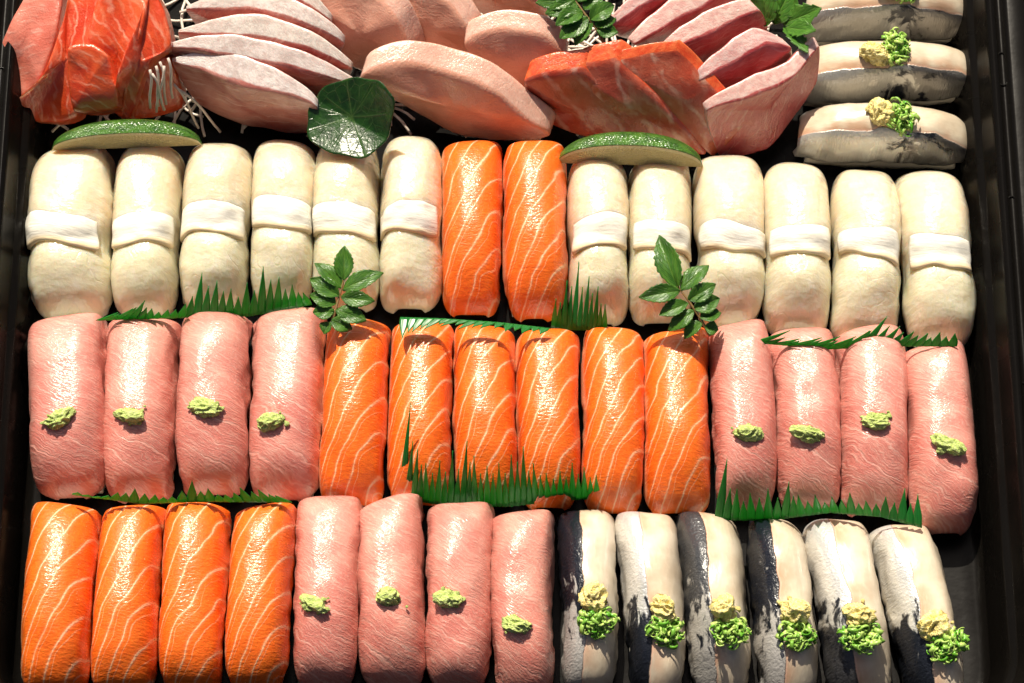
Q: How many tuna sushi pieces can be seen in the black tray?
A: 12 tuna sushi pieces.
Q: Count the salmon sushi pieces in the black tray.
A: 12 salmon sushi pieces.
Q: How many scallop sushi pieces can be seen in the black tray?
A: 12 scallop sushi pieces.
